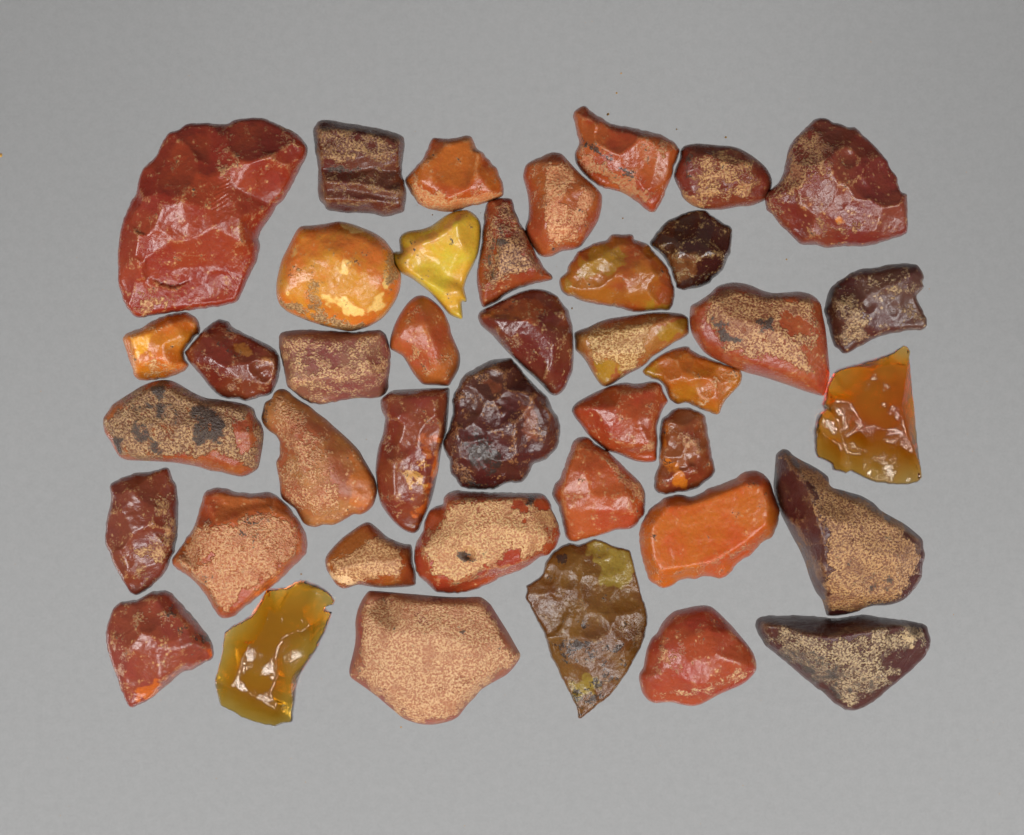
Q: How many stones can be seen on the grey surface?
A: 41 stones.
